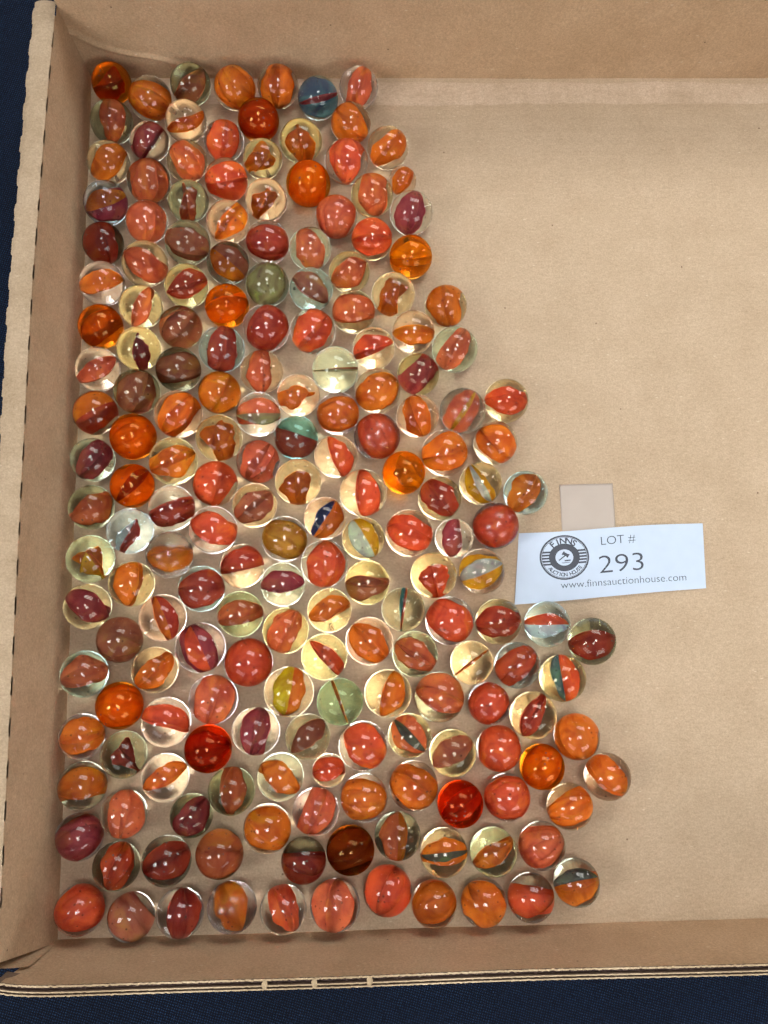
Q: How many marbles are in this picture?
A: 190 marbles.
